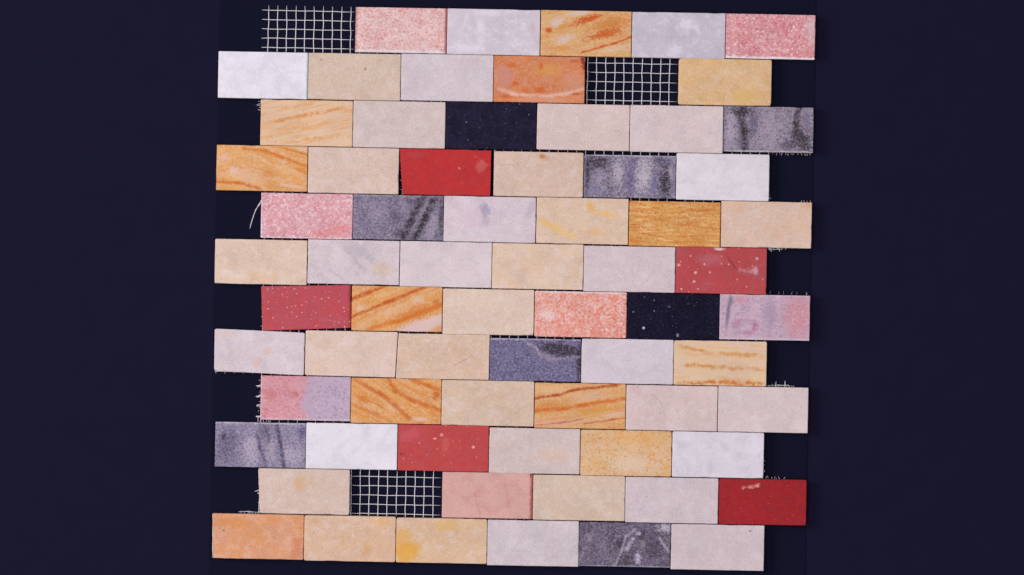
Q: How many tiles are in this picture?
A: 69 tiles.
